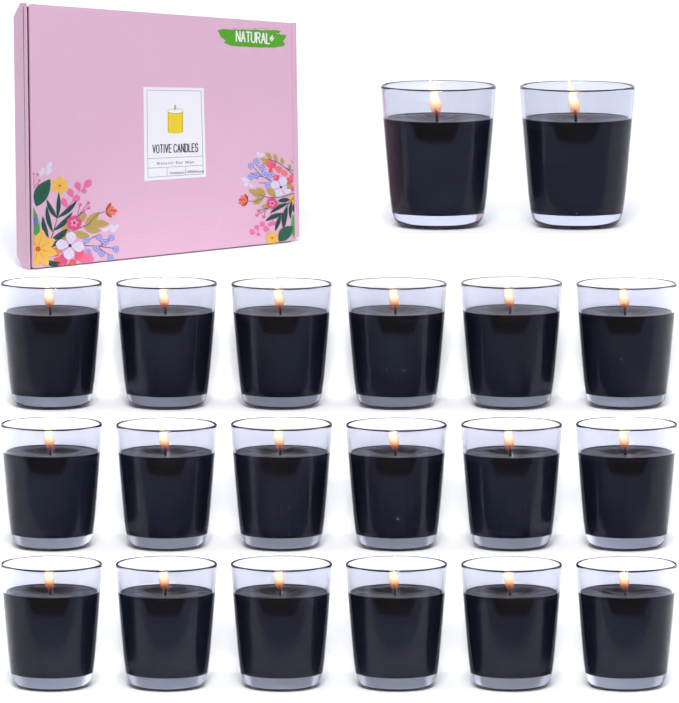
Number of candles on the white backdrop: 20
